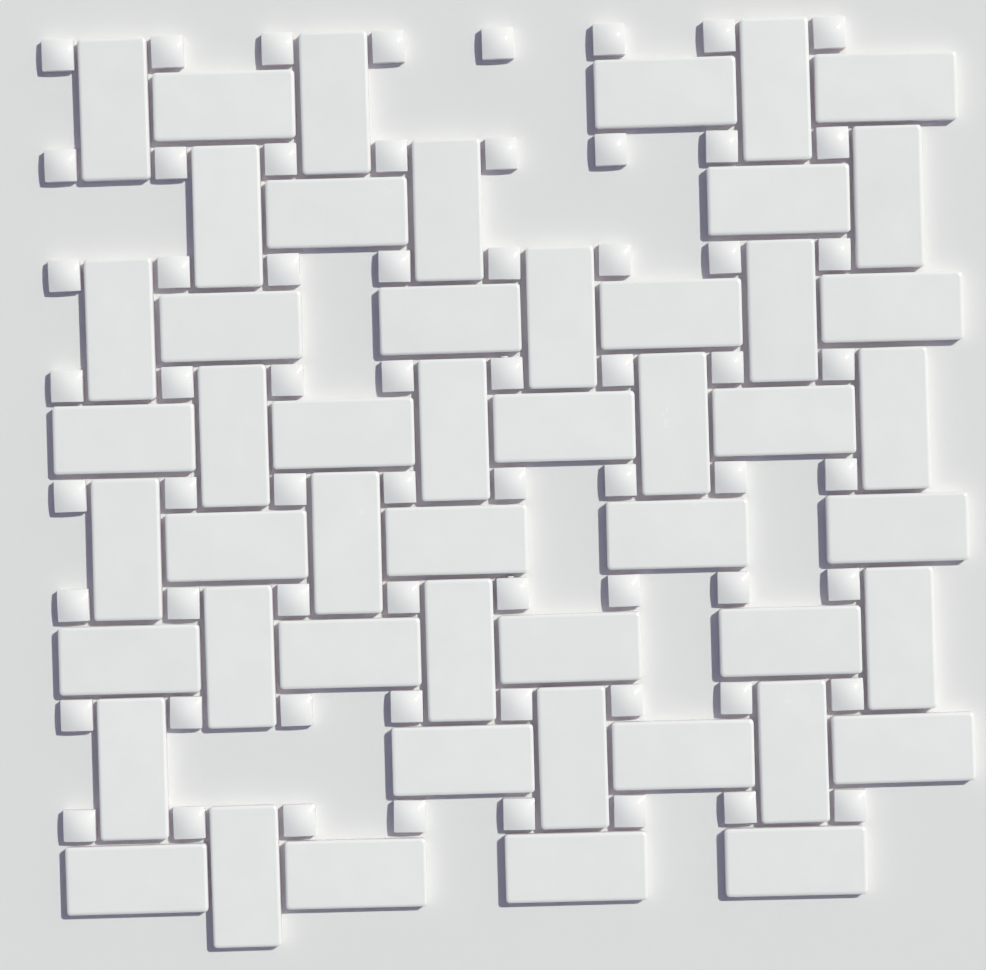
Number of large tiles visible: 50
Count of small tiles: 64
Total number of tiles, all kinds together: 114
